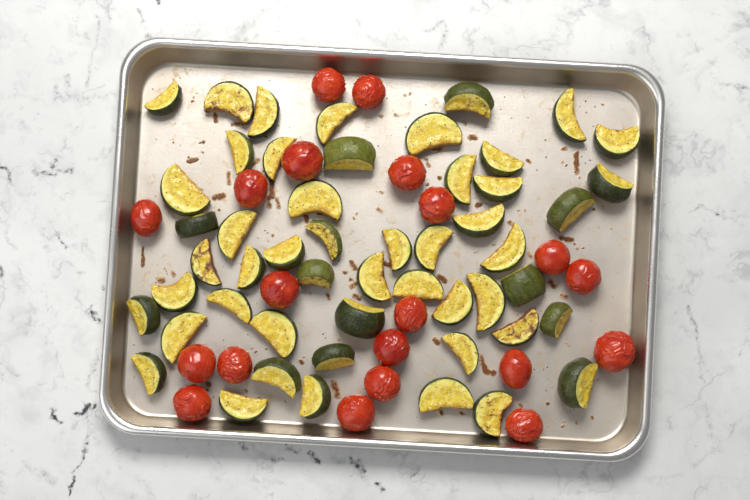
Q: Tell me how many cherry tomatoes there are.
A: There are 20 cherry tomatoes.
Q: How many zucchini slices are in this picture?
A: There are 51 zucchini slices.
